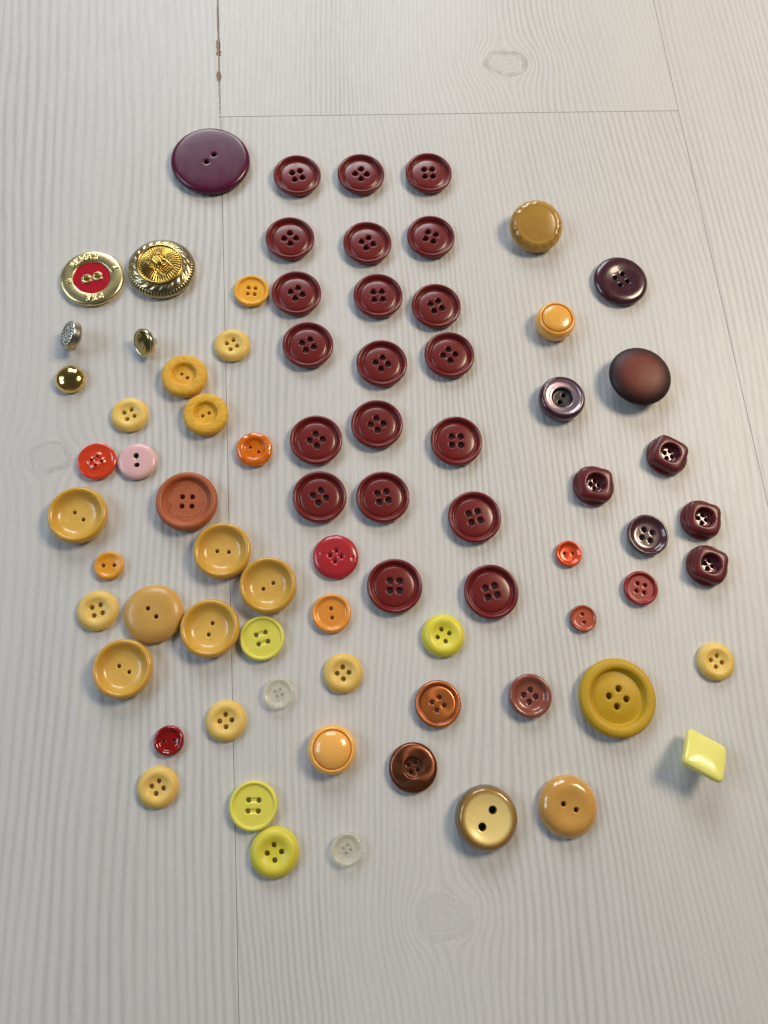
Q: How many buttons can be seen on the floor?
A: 77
